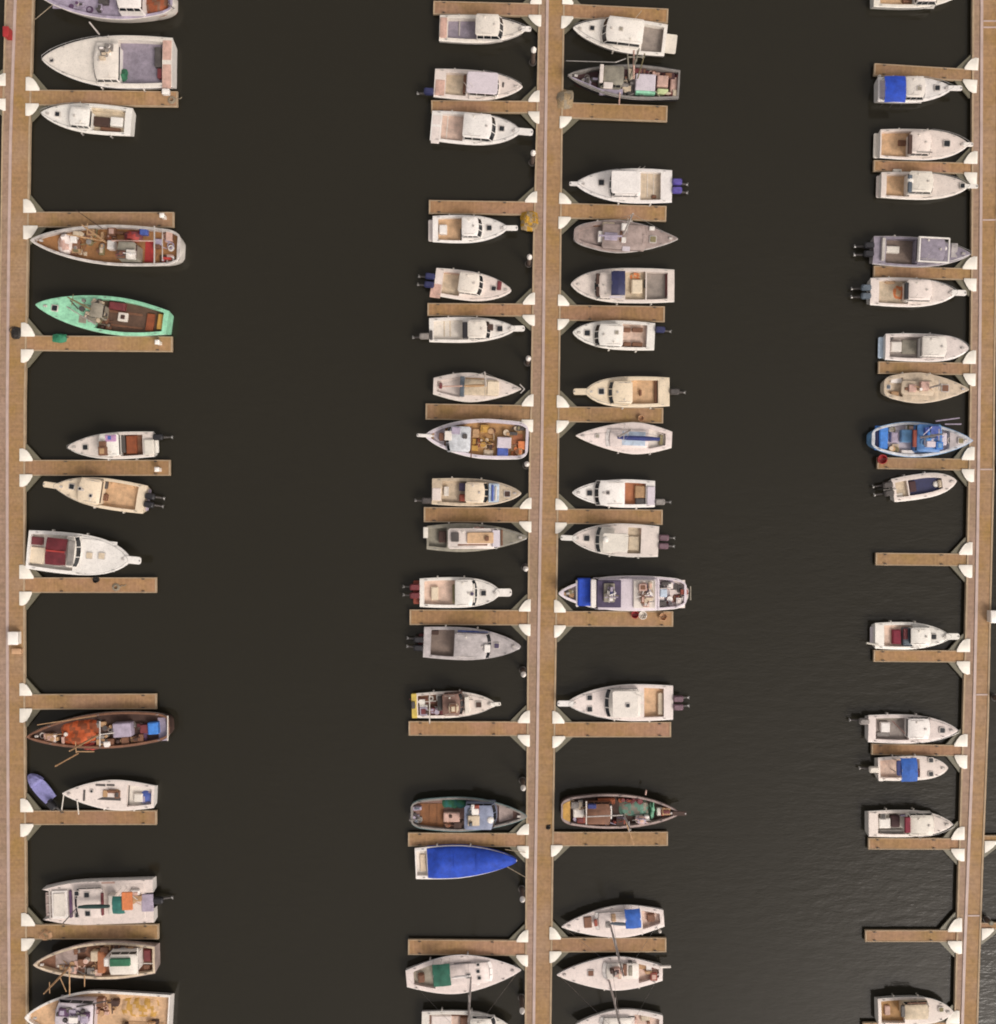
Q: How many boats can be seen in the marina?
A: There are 62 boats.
